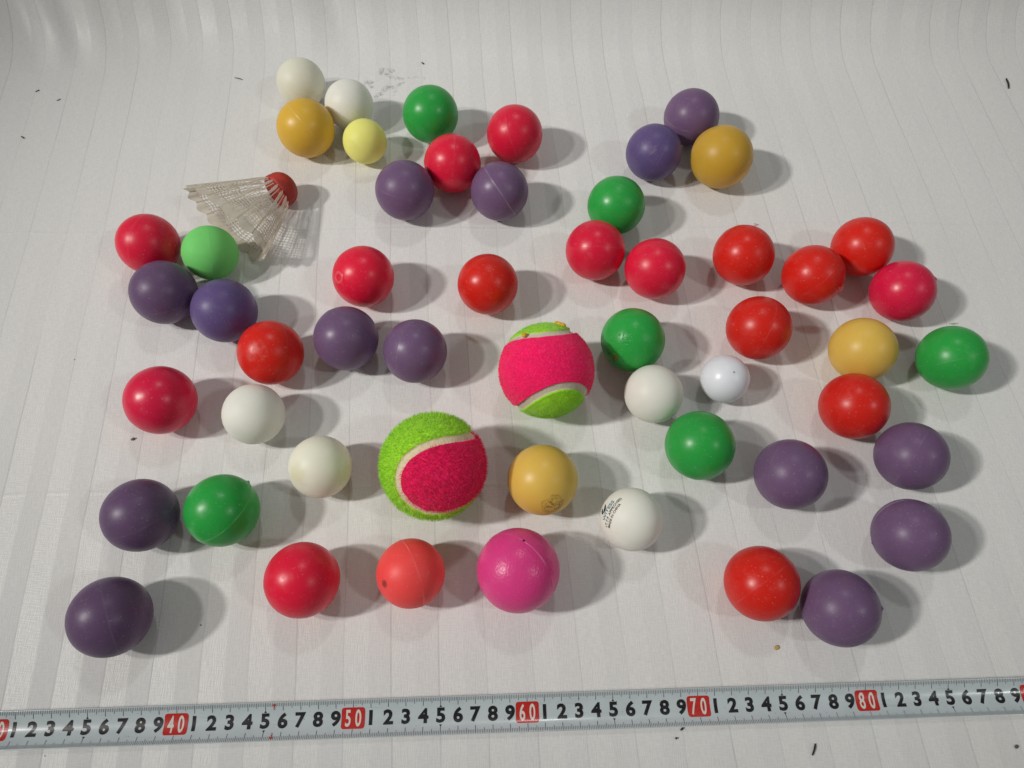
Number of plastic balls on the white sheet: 52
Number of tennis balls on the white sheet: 2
